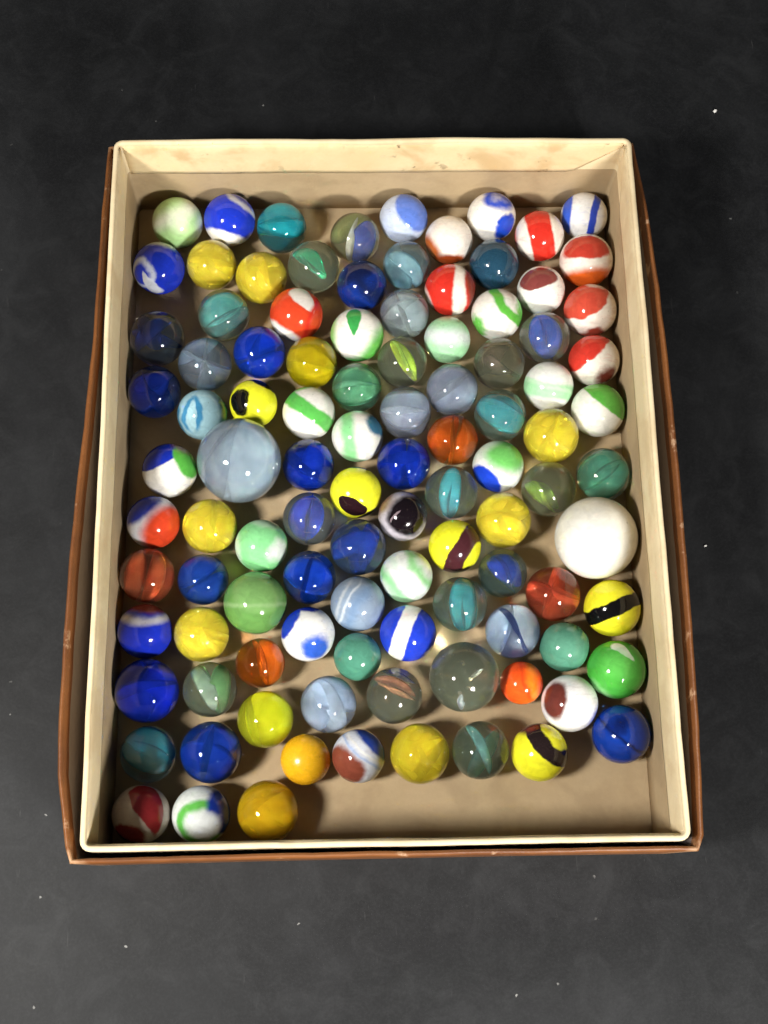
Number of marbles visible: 103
